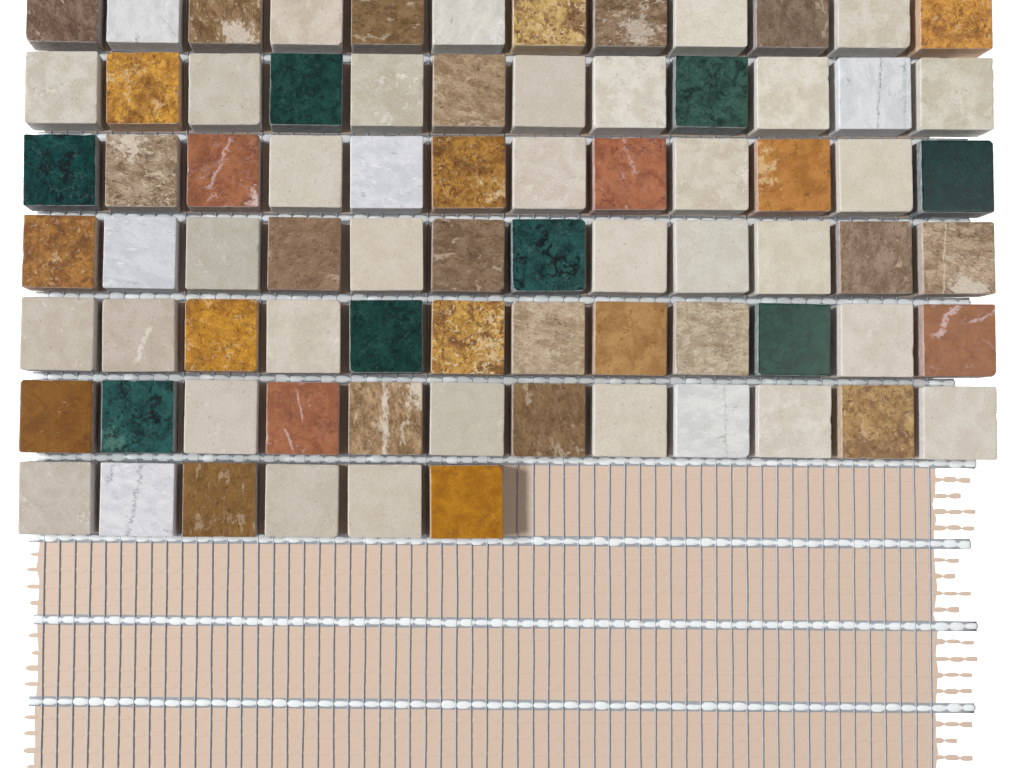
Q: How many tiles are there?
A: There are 78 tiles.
